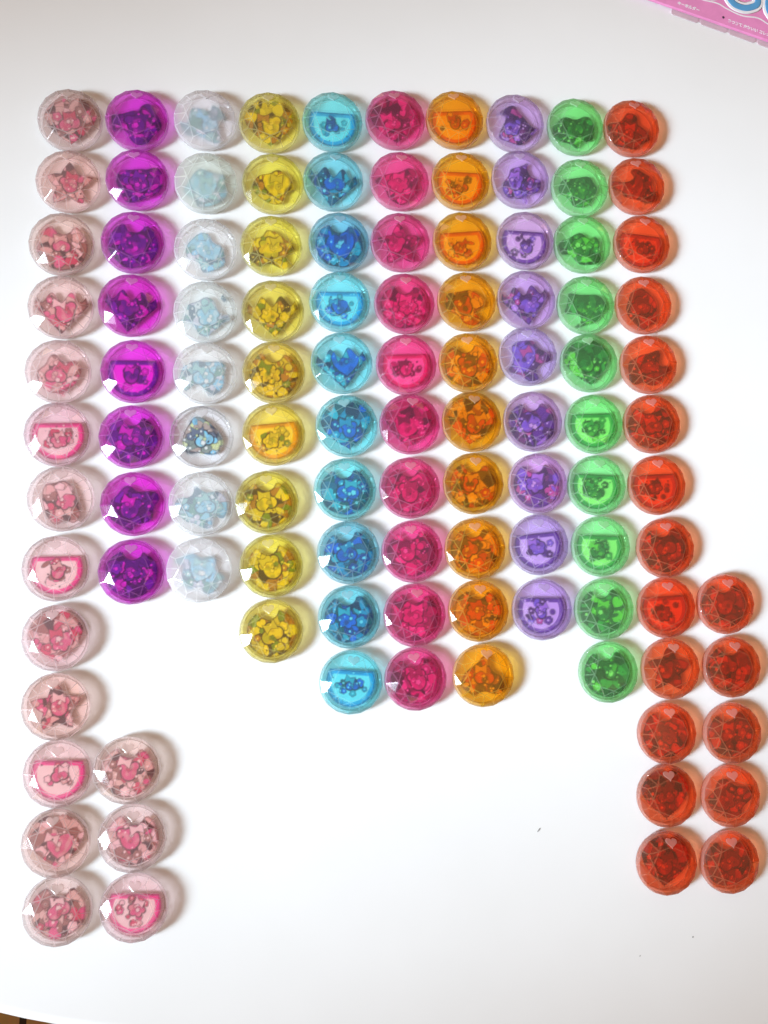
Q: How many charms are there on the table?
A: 108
